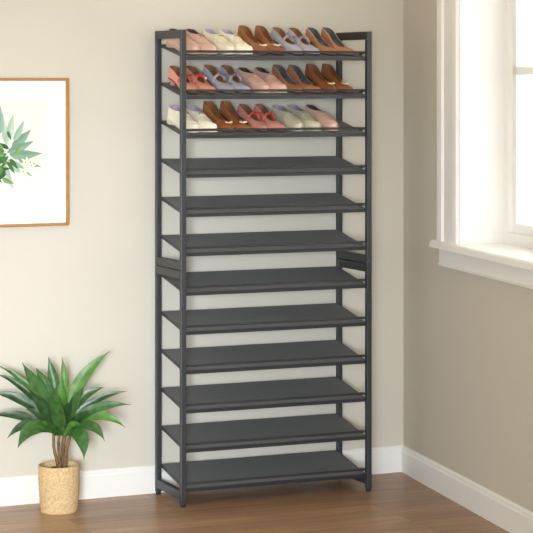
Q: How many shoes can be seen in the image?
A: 29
